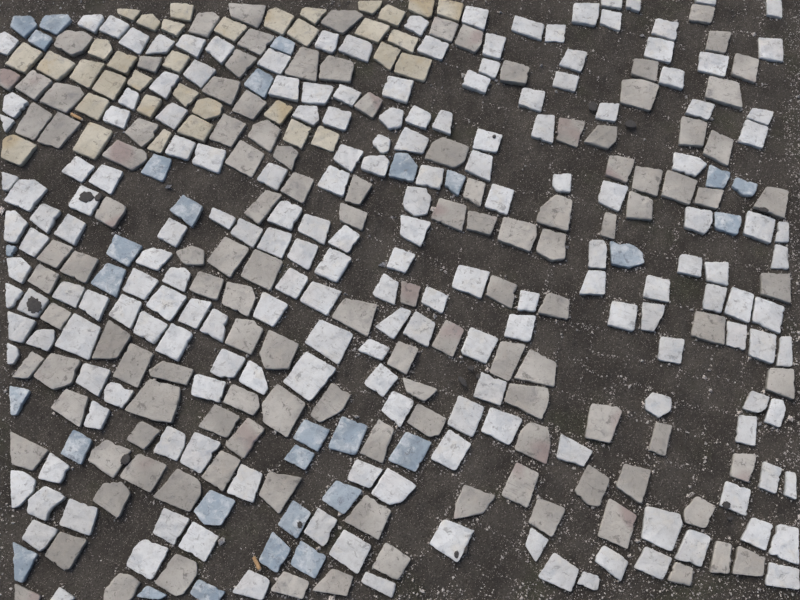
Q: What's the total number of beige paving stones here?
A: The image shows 35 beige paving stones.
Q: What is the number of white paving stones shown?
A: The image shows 188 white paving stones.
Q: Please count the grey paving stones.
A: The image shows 123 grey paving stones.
